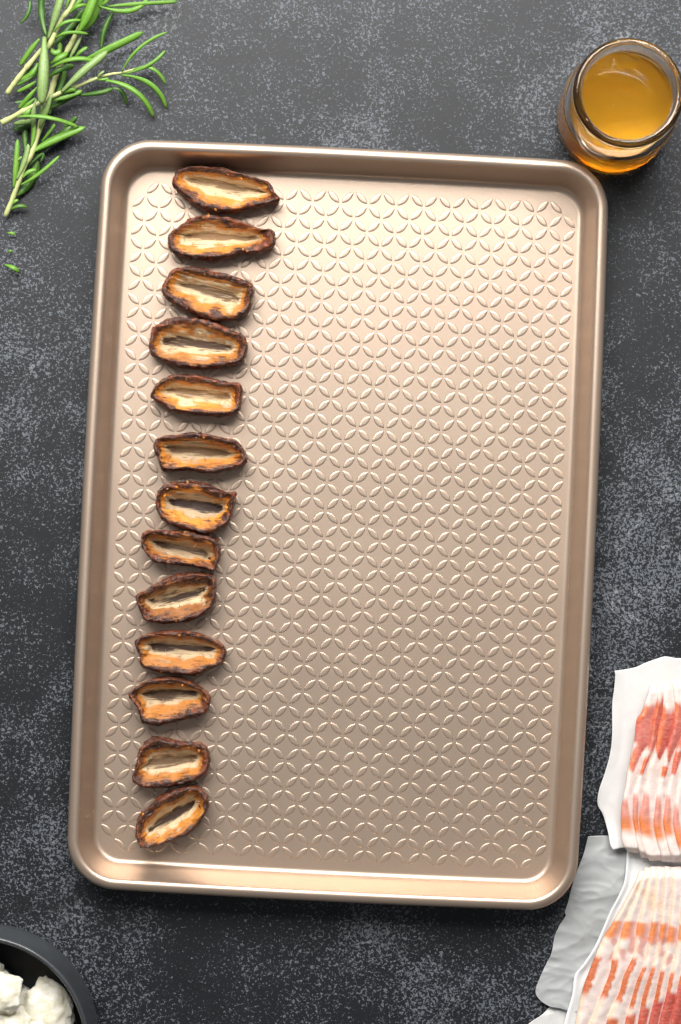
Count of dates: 13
